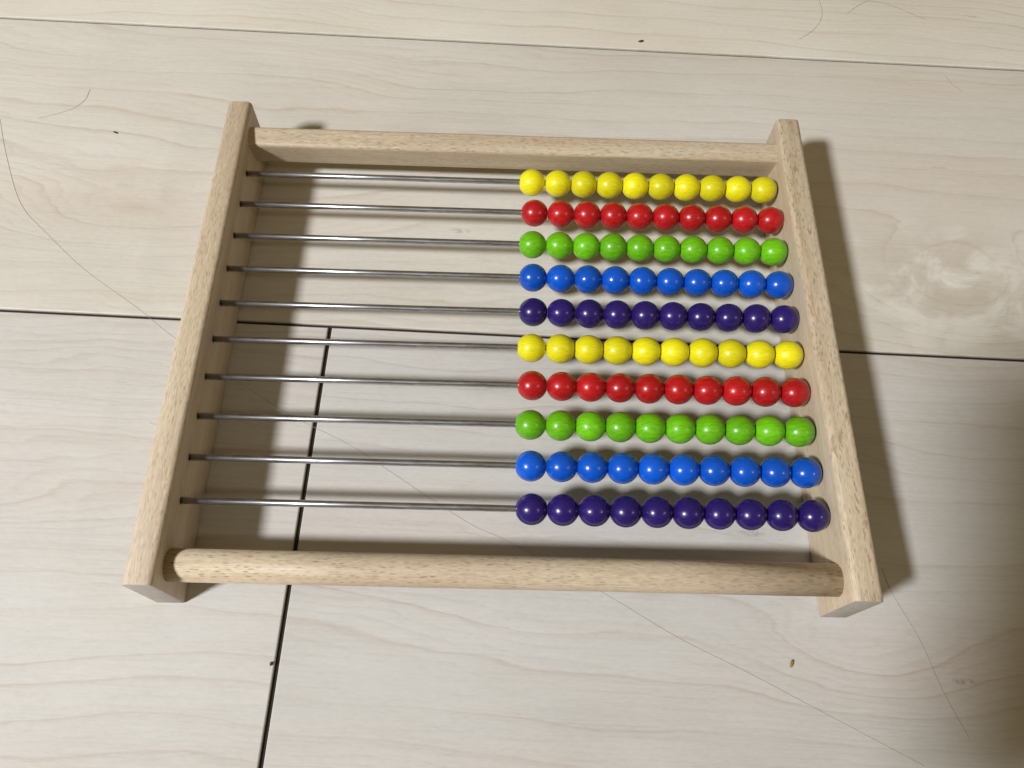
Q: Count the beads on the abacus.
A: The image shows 100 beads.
